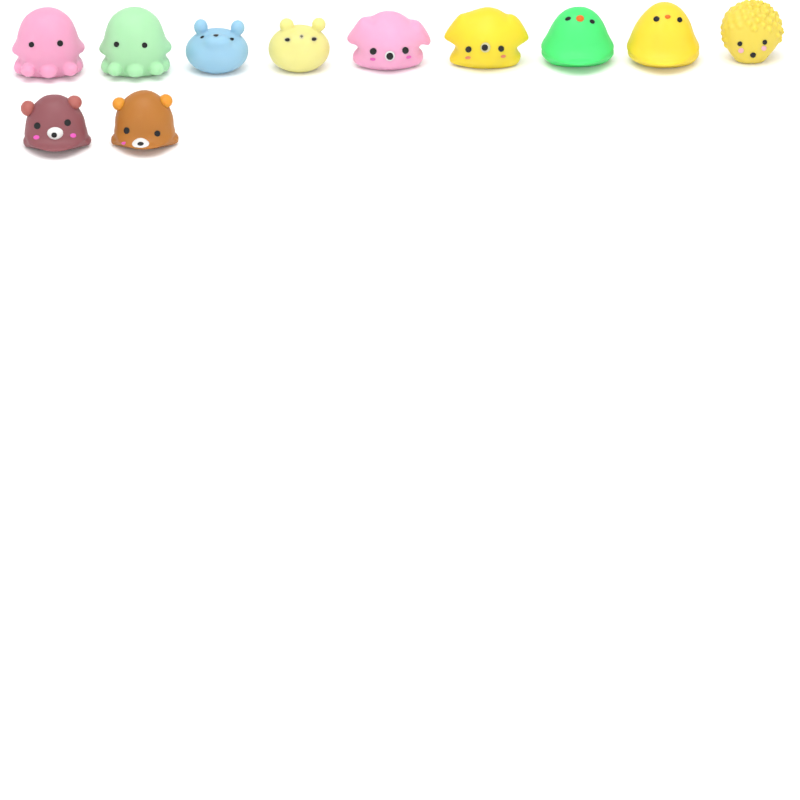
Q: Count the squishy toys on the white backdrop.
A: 11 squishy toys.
